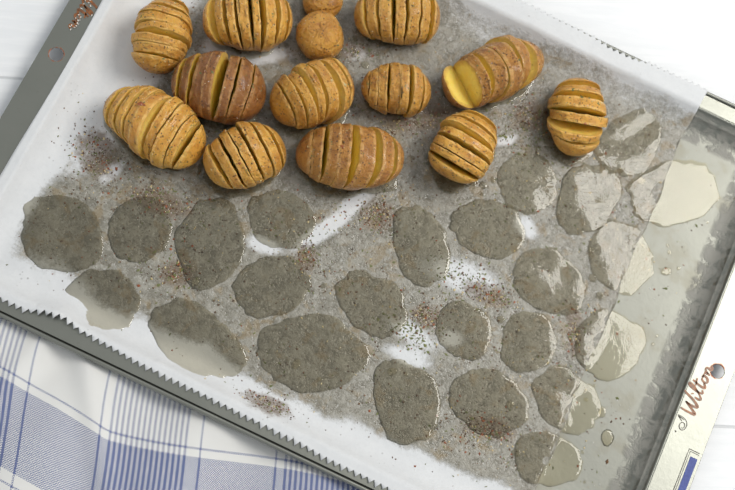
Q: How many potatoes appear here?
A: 14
